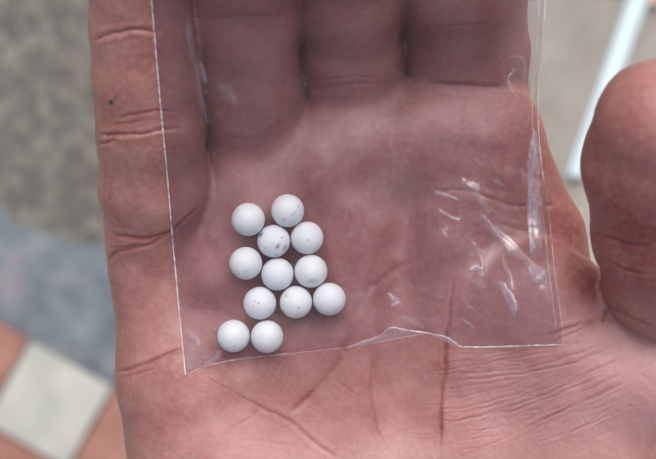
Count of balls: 12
